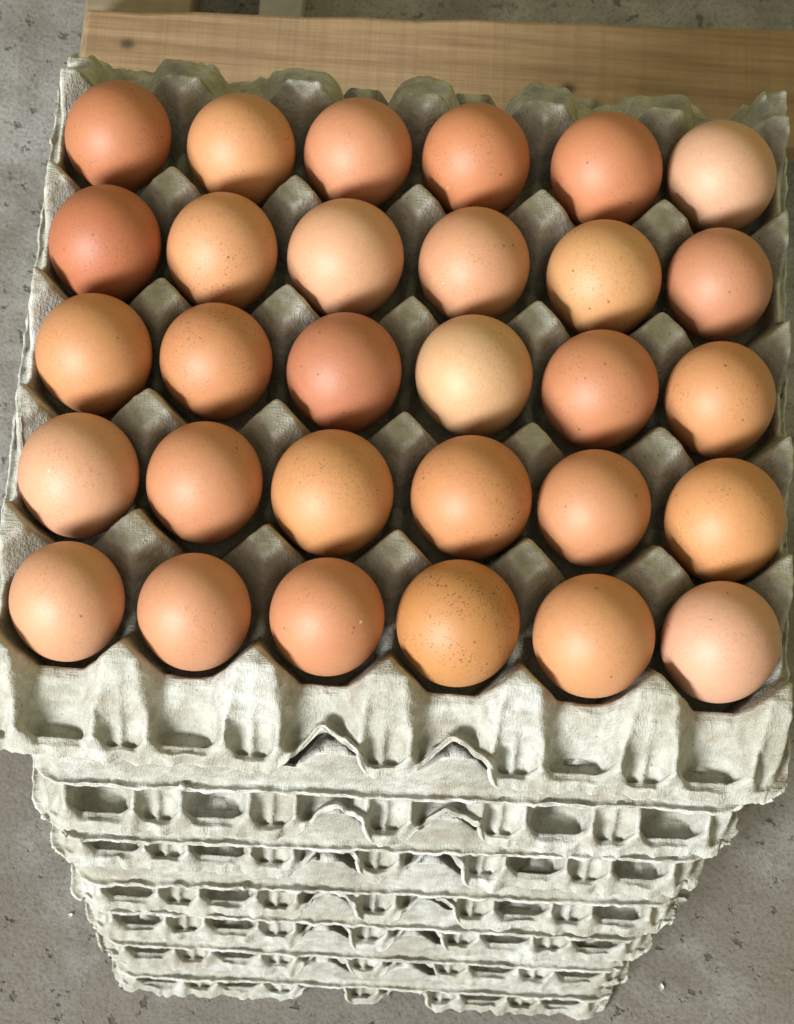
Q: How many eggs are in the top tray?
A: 30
